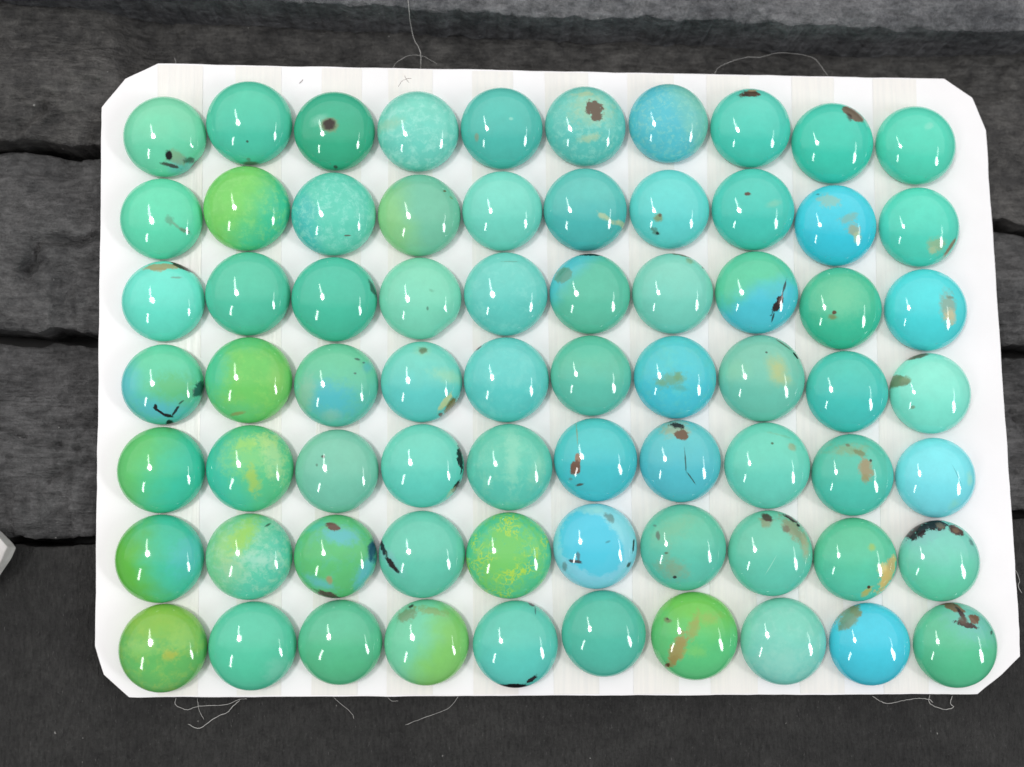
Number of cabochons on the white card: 70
